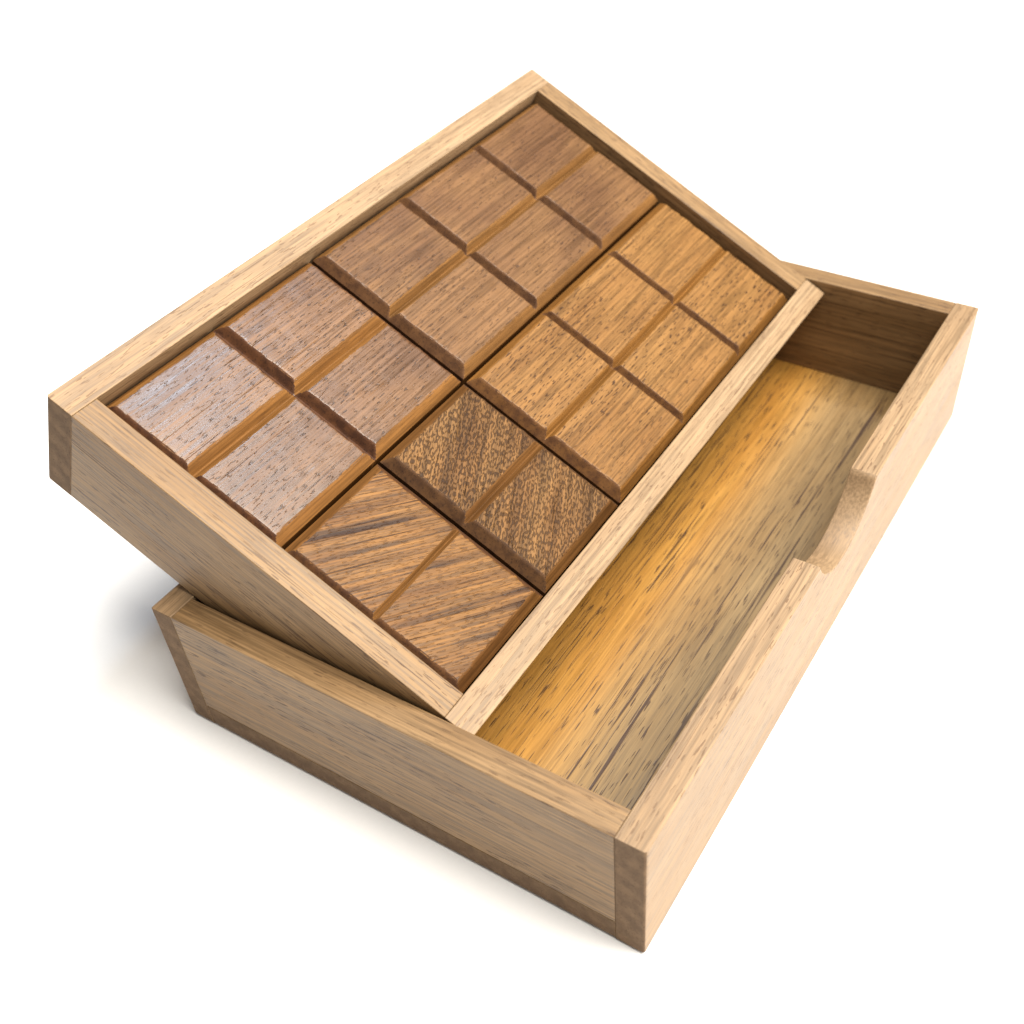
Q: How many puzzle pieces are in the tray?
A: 5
